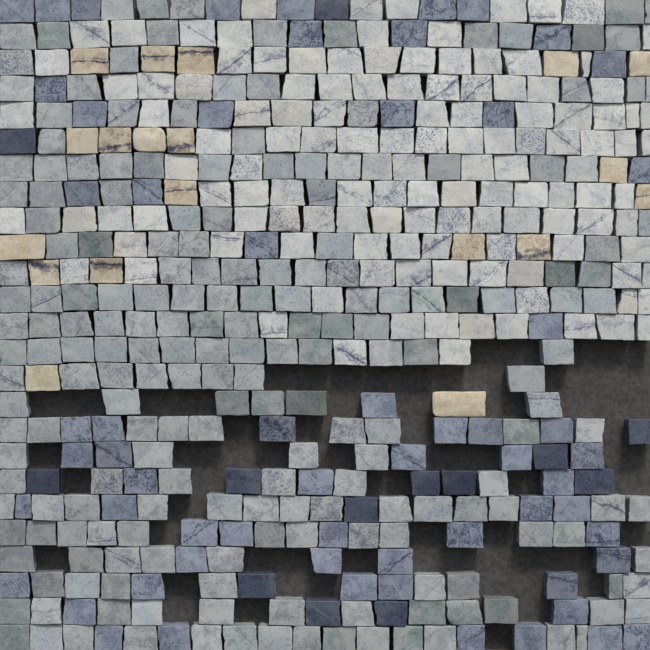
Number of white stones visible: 131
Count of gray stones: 198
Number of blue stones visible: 75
